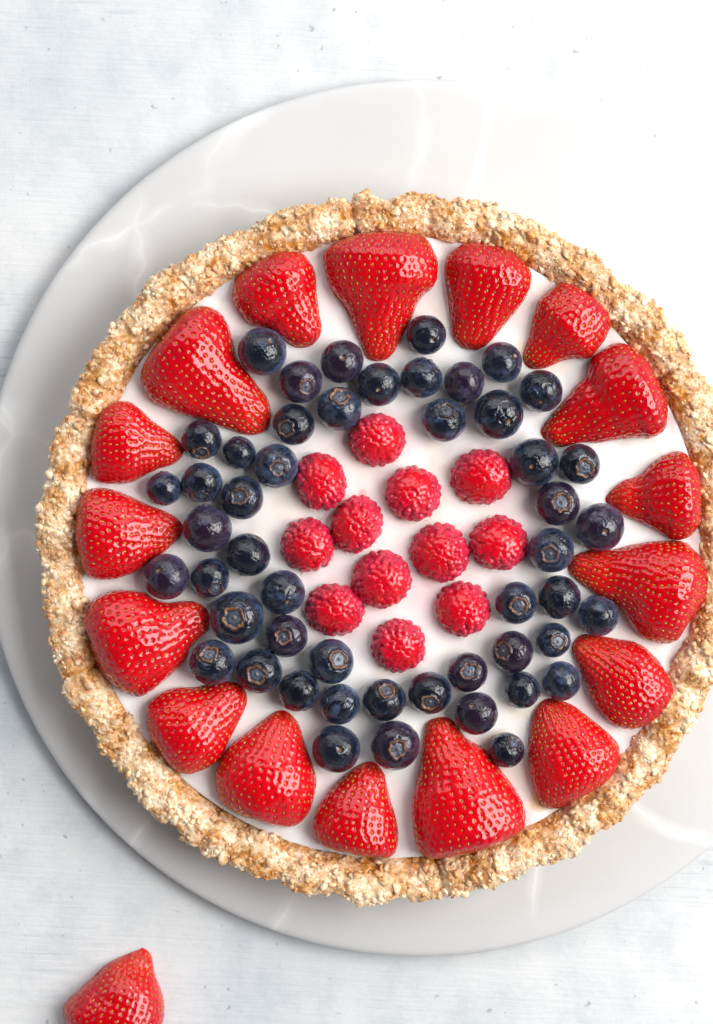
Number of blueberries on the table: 50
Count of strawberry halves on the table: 18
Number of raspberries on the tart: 12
